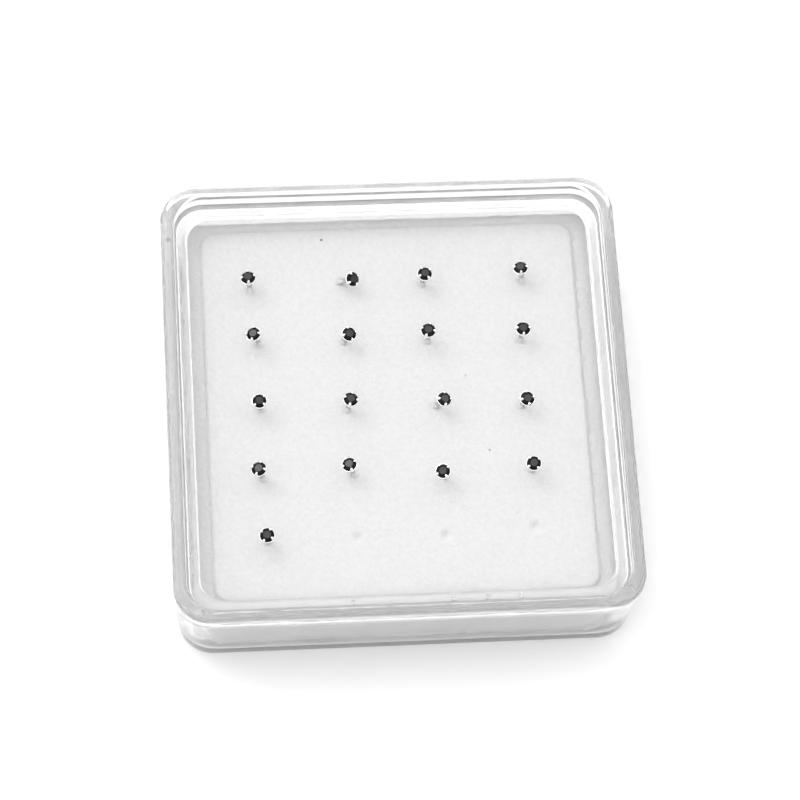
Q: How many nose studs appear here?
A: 17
